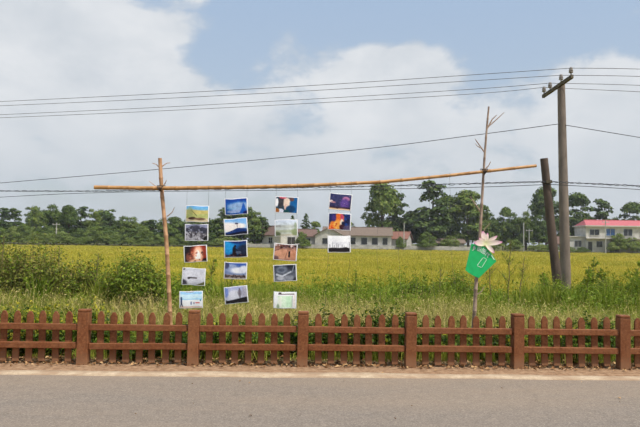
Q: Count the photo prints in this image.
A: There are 18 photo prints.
